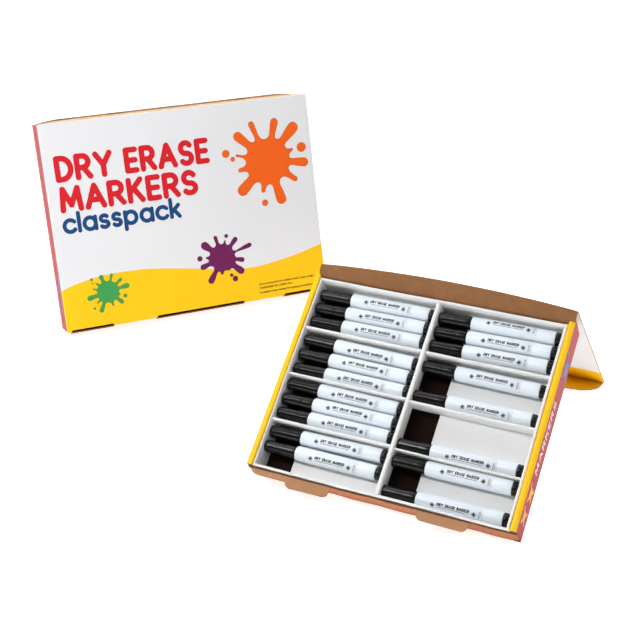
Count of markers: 19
